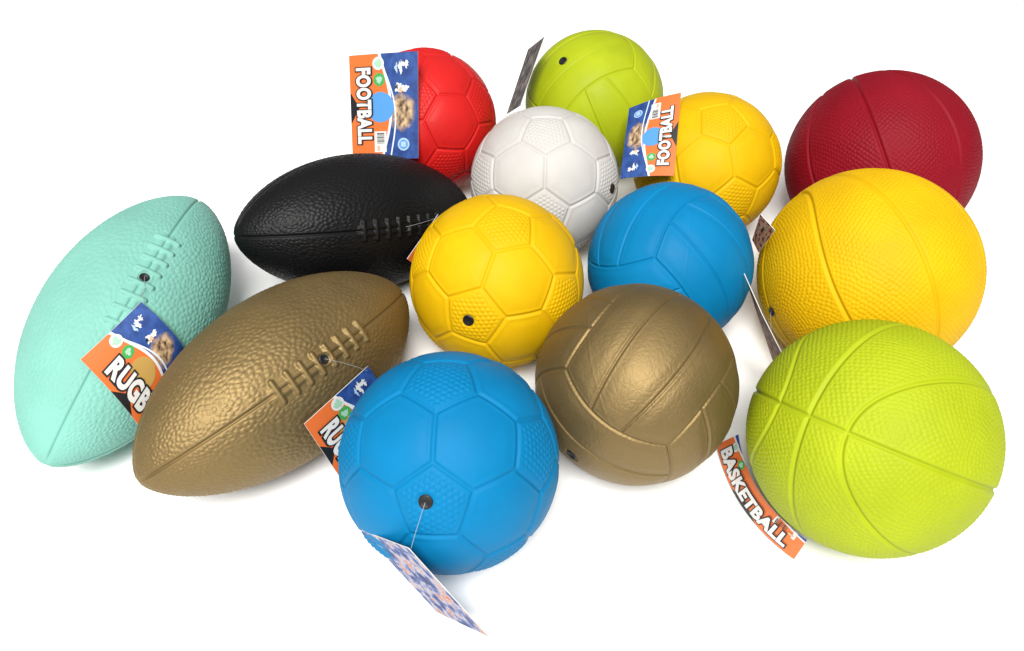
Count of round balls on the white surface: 11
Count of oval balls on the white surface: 3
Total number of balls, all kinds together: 14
